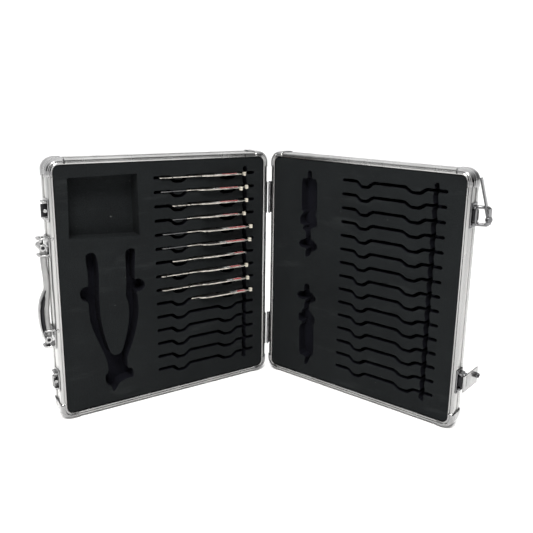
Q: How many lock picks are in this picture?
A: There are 10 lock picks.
